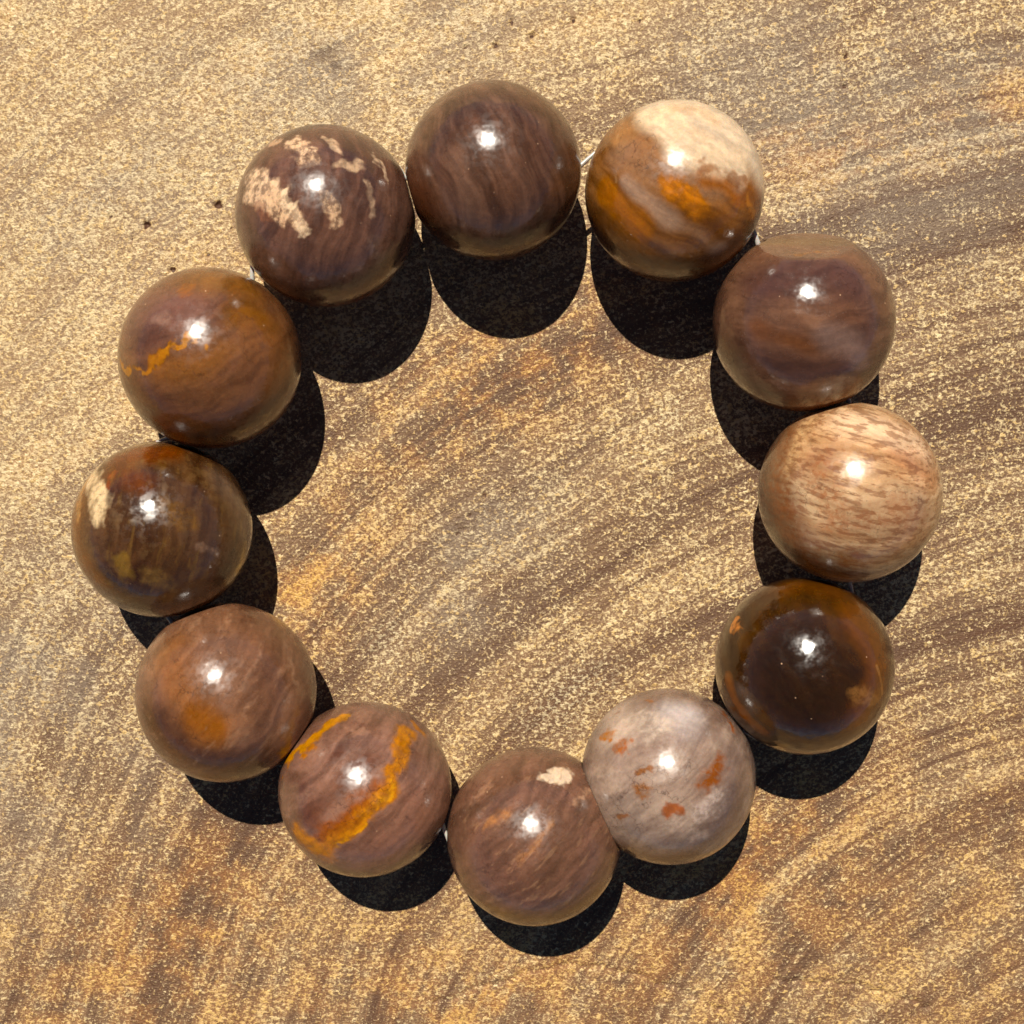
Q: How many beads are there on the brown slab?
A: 12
